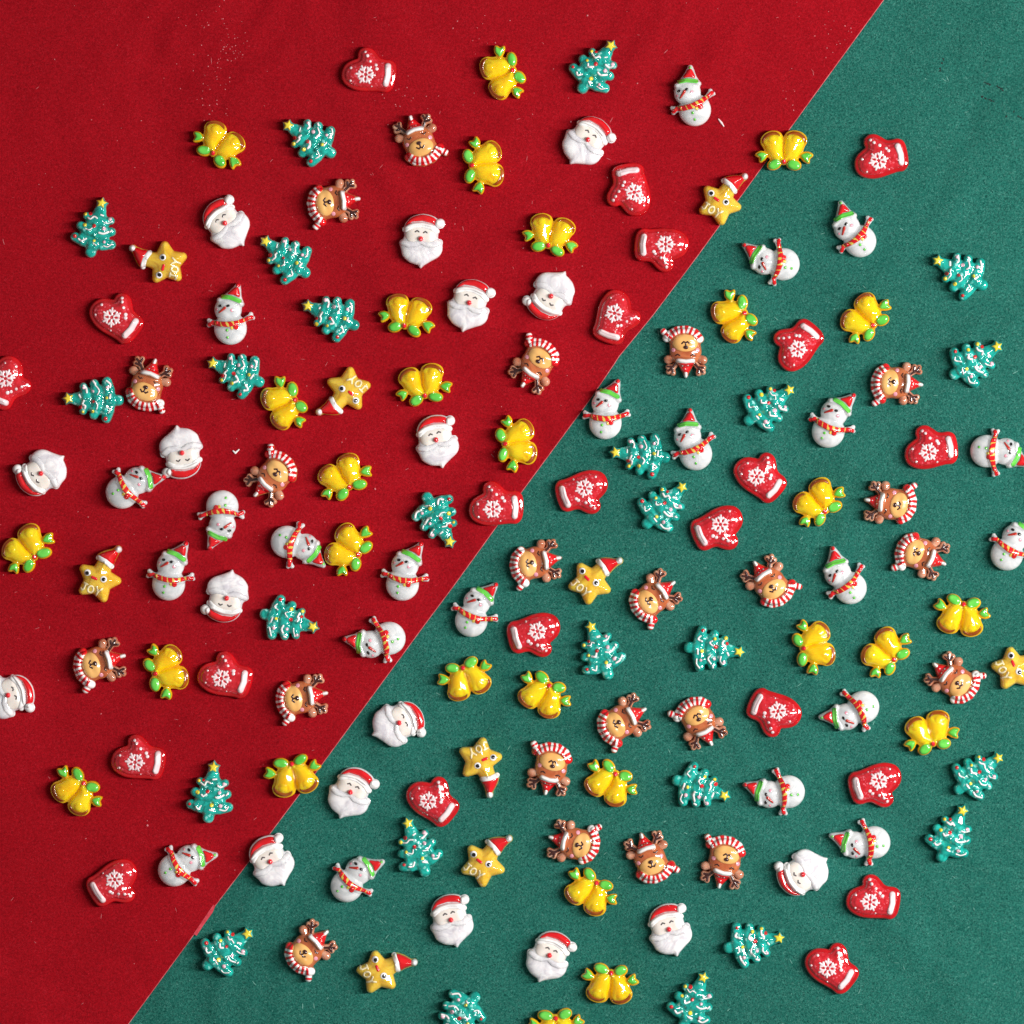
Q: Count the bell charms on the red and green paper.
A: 28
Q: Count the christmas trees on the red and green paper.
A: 25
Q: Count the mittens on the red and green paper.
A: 22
